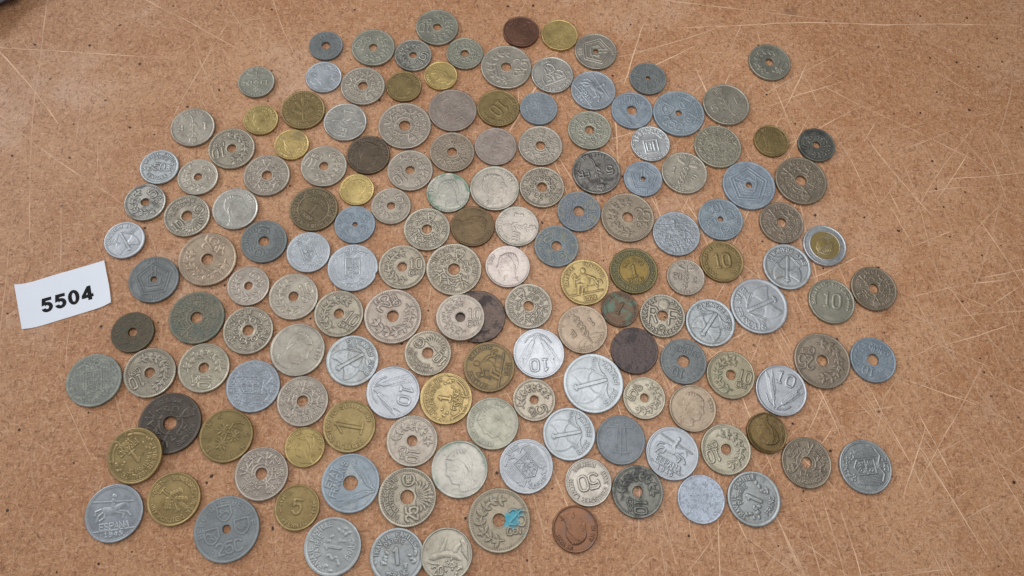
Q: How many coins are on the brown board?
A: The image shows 155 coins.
